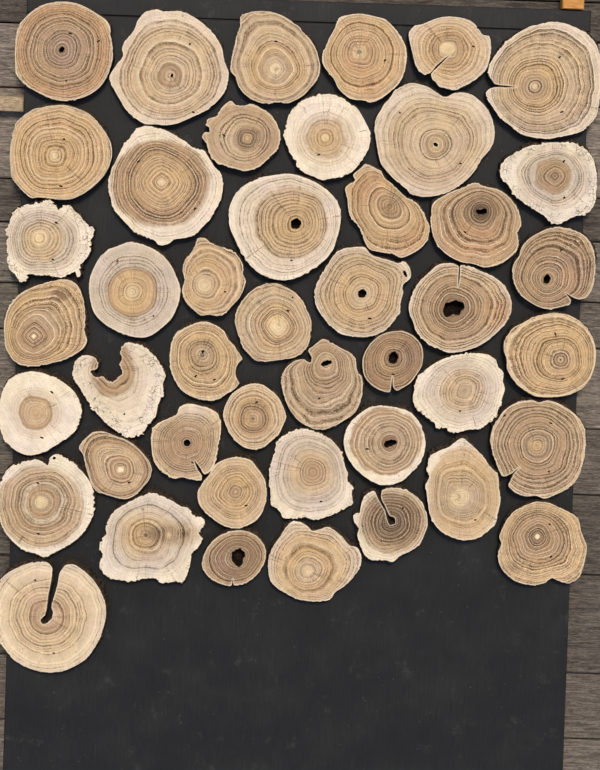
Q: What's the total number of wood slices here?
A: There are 45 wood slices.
